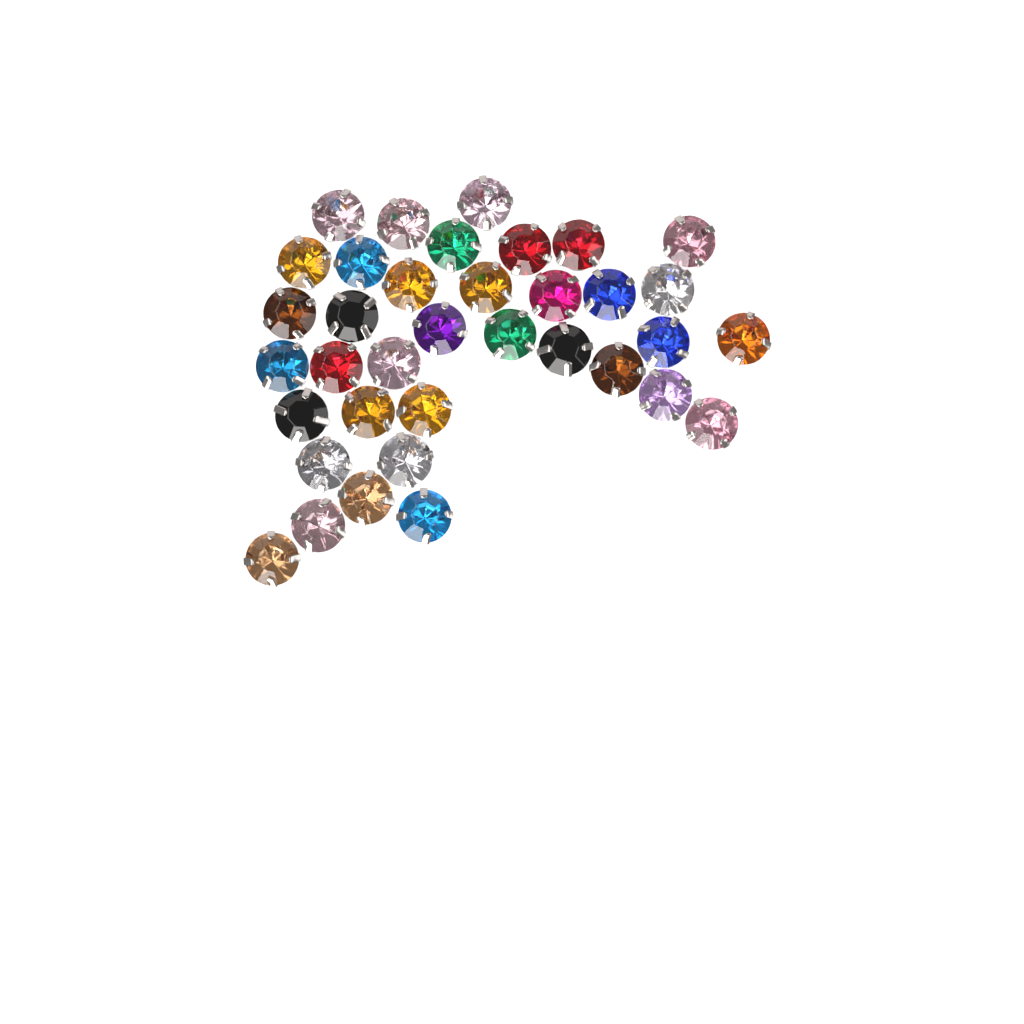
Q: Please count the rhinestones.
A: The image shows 36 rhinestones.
